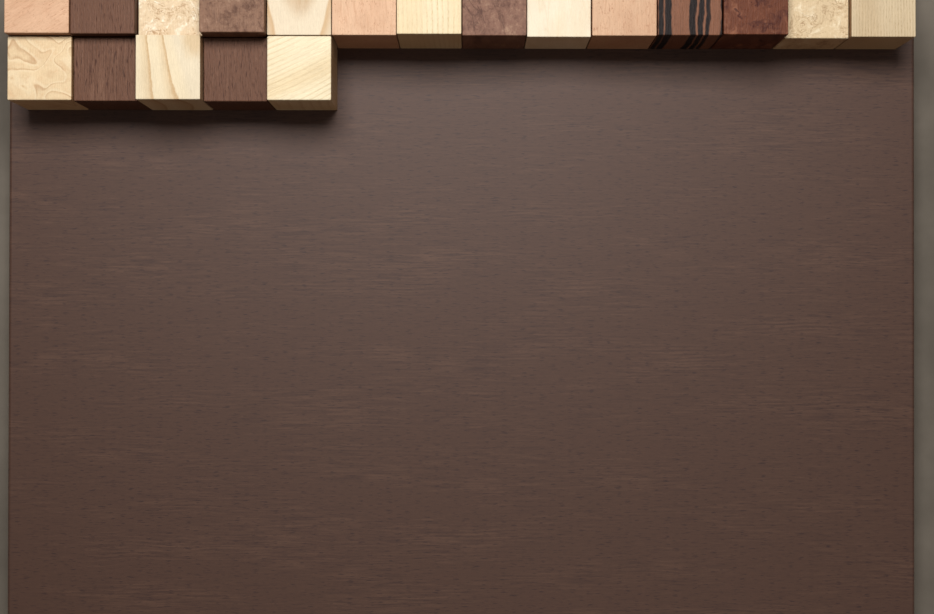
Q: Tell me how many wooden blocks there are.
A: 19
